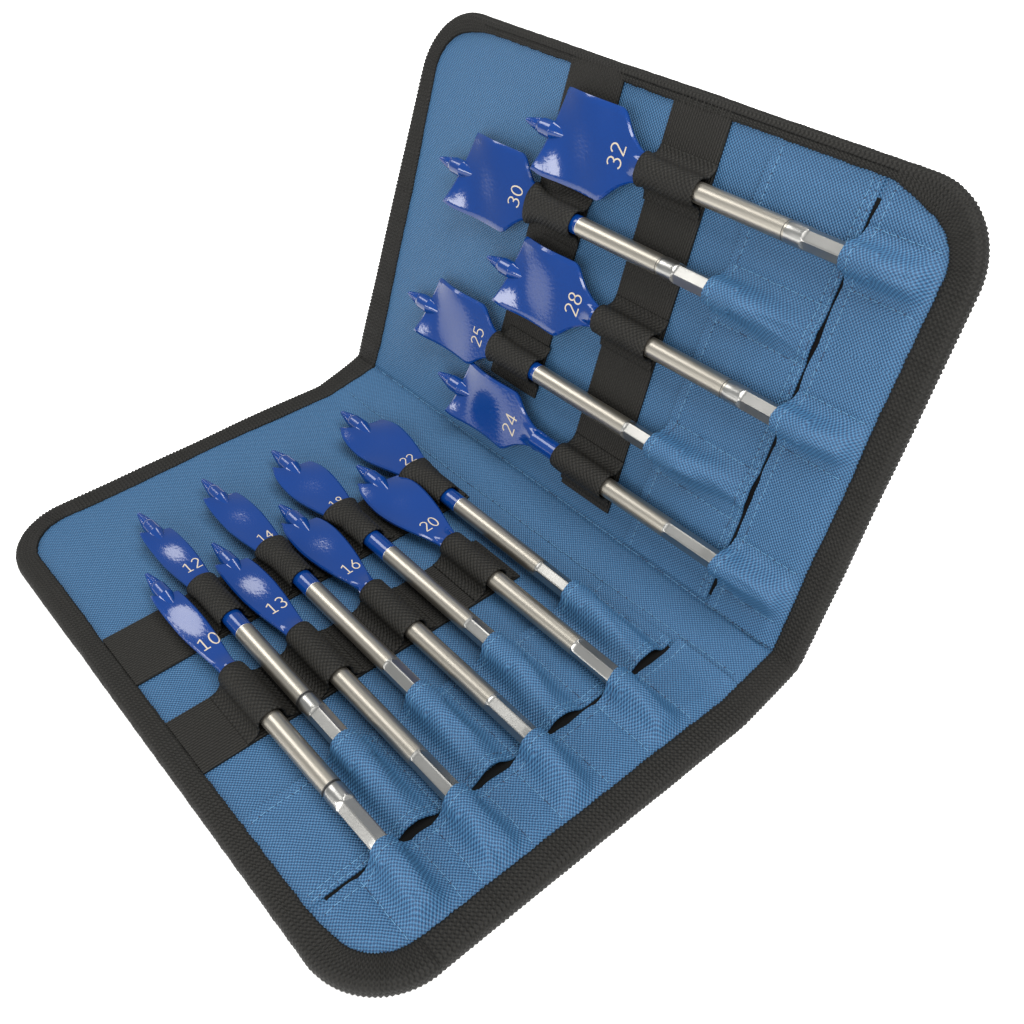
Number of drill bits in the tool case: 13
